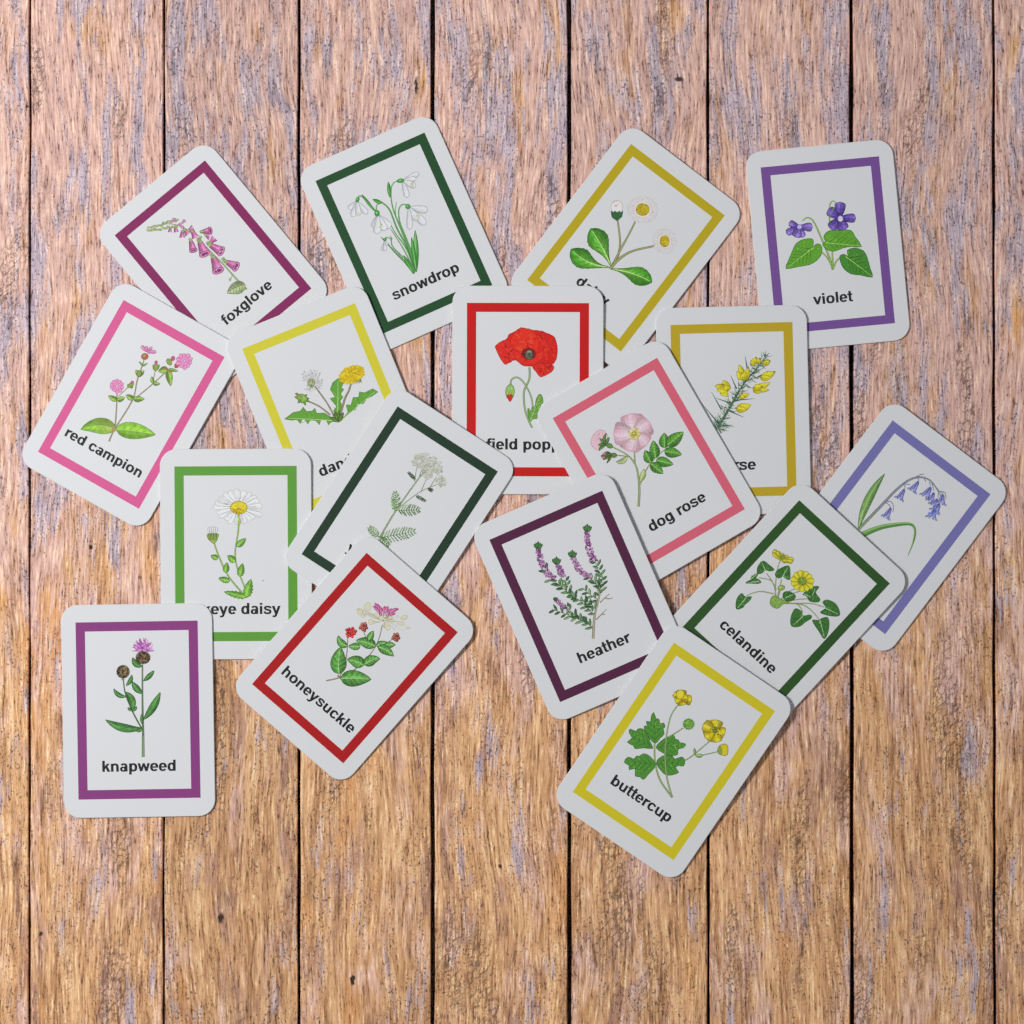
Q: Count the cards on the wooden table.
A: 17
